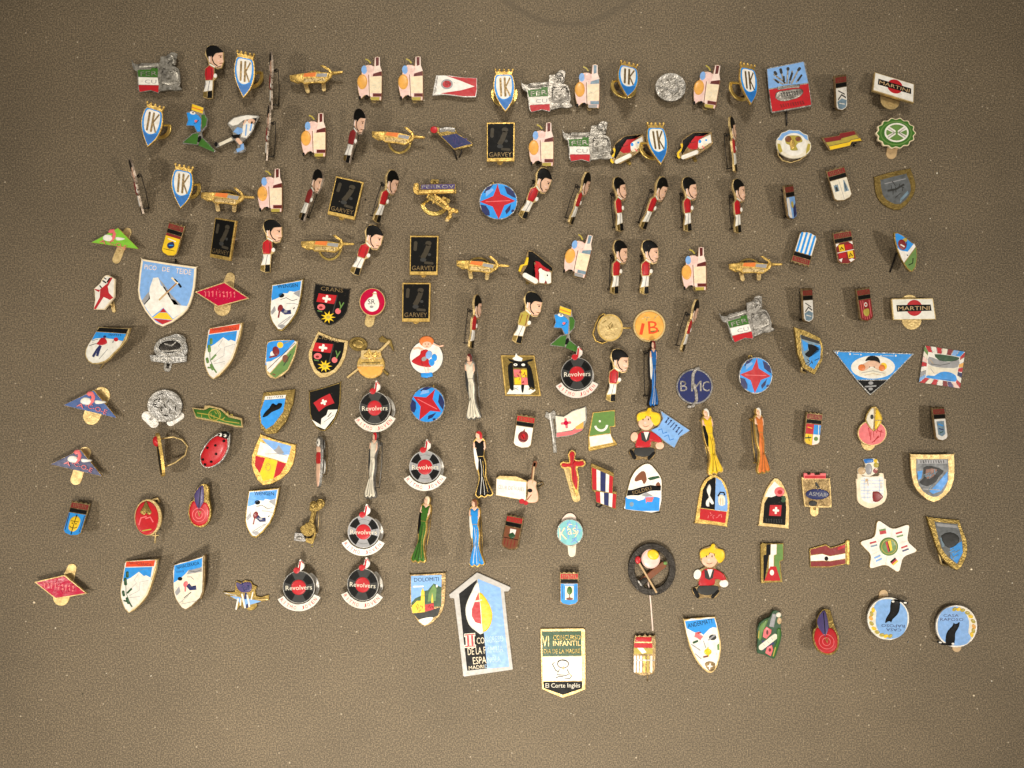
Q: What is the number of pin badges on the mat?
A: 170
